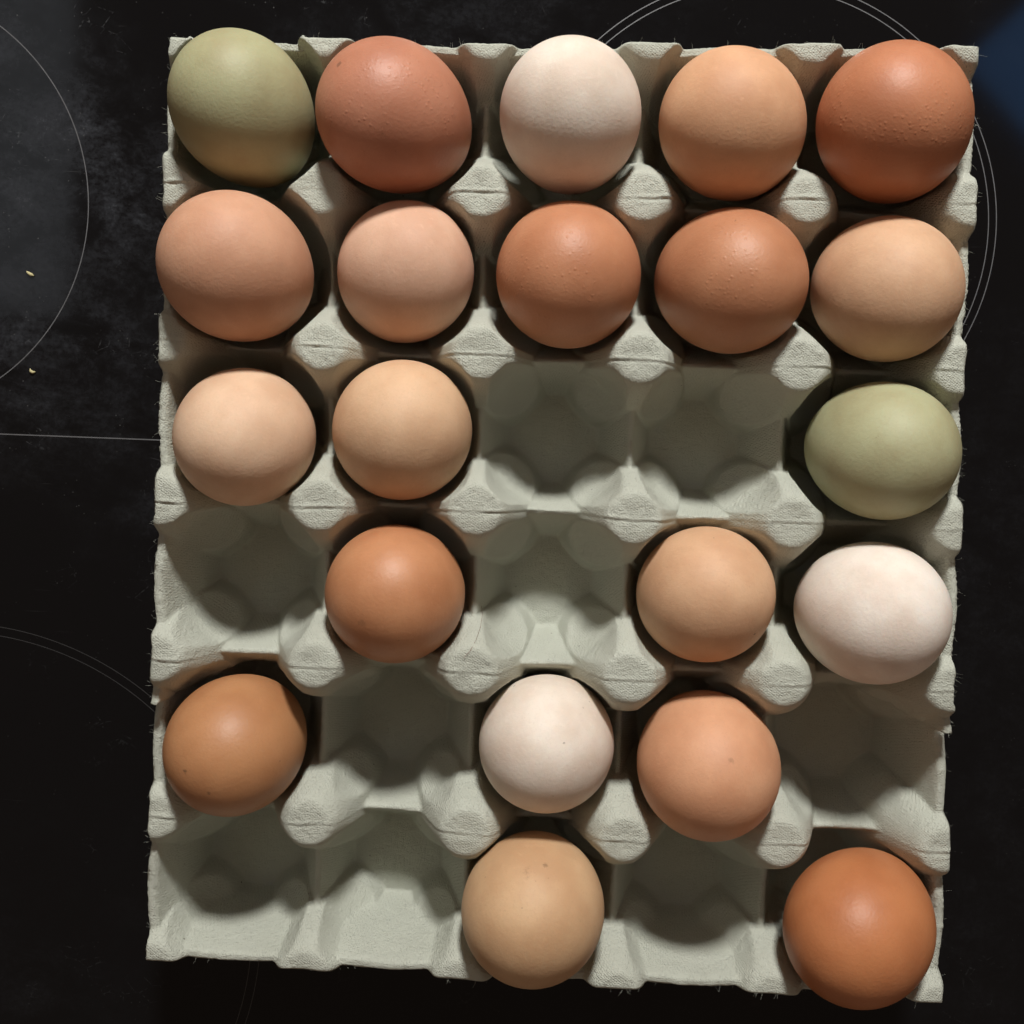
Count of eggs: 21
